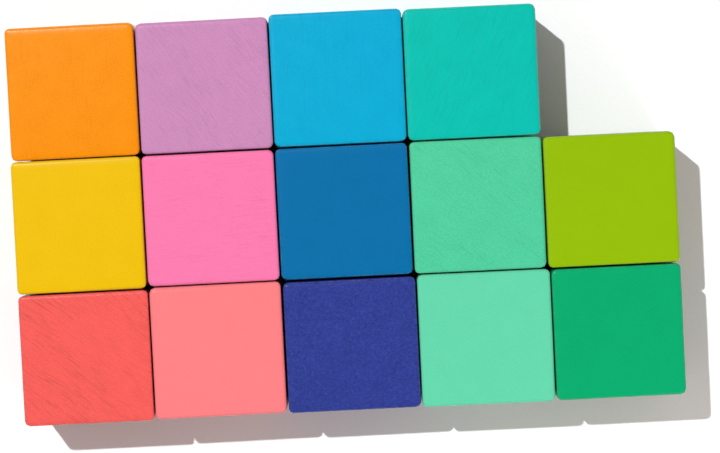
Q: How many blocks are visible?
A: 14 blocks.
